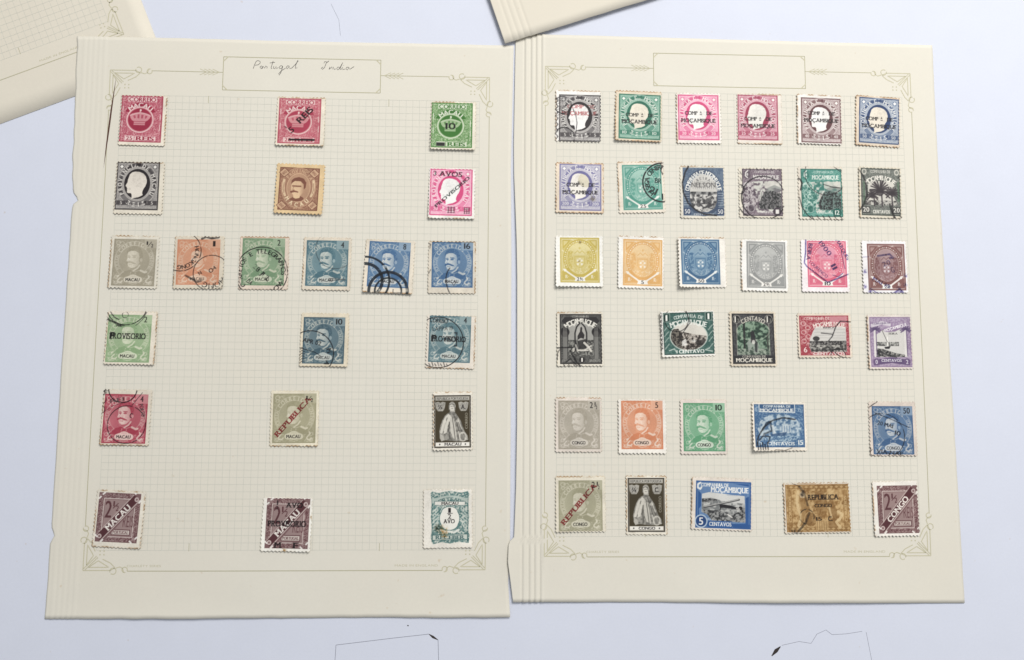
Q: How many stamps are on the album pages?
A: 54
